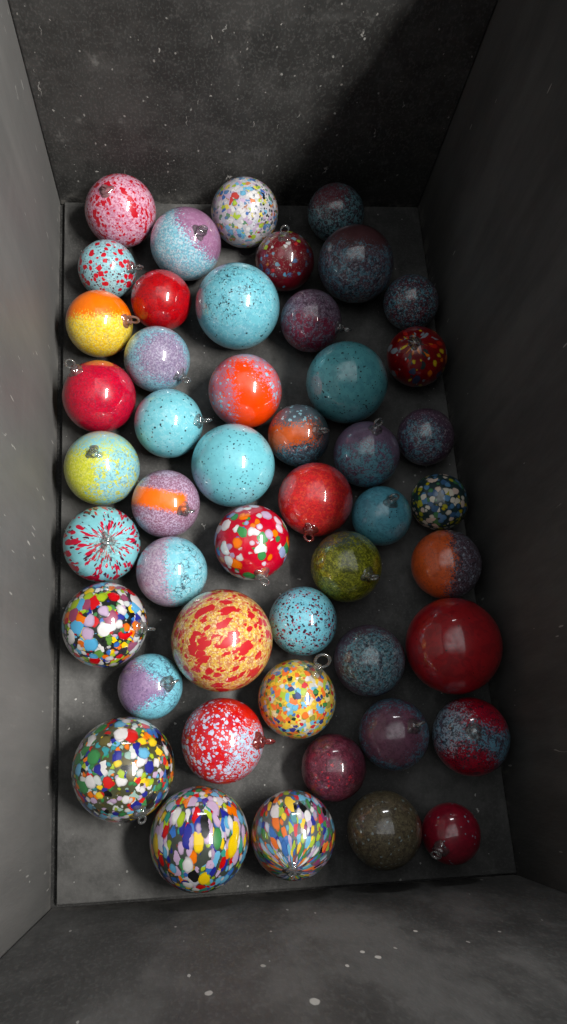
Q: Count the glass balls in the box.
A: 48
